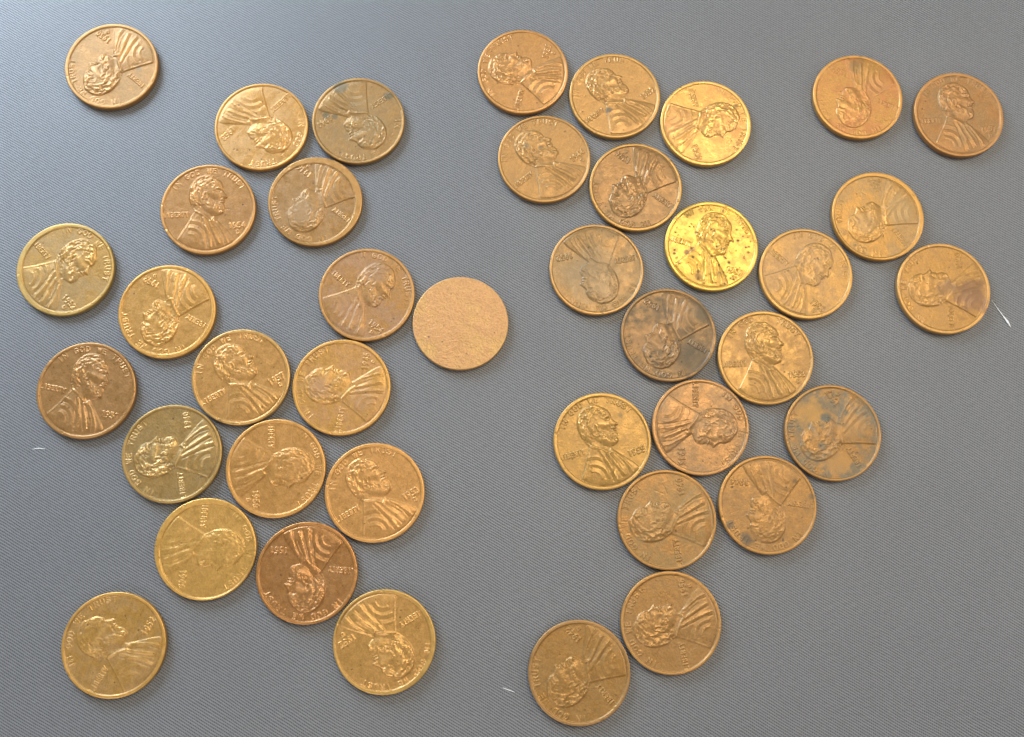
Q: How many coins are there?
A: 40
